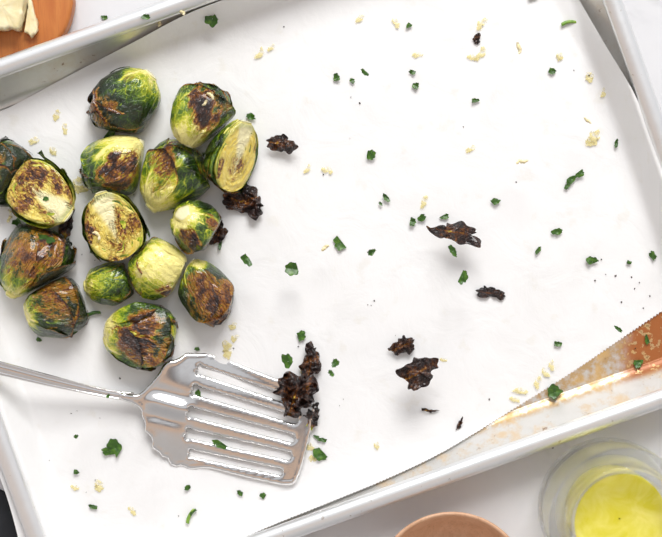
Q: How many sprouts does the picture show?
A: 15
